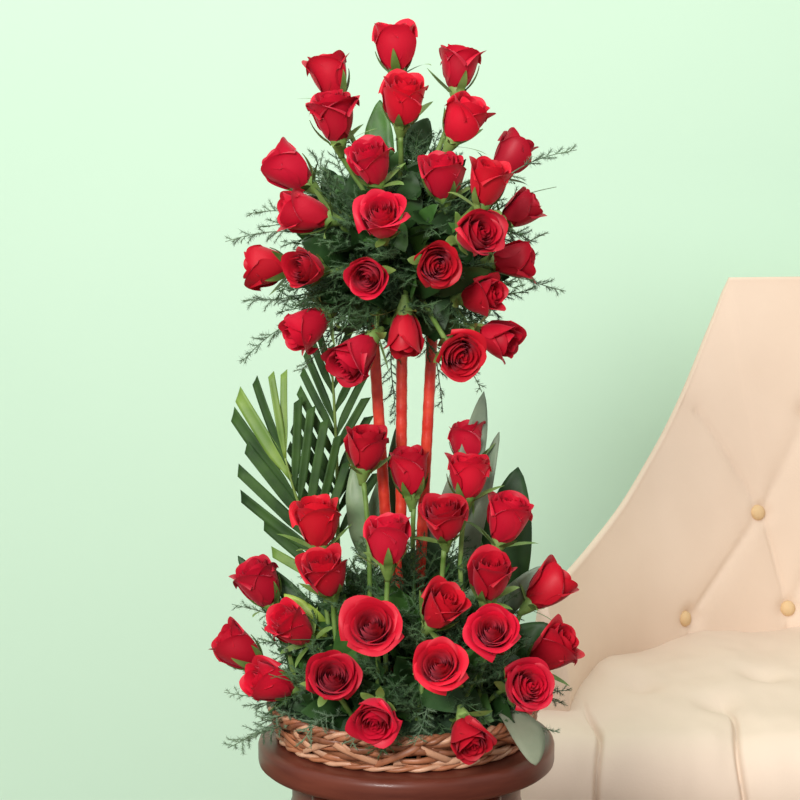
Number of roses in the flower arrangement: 50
